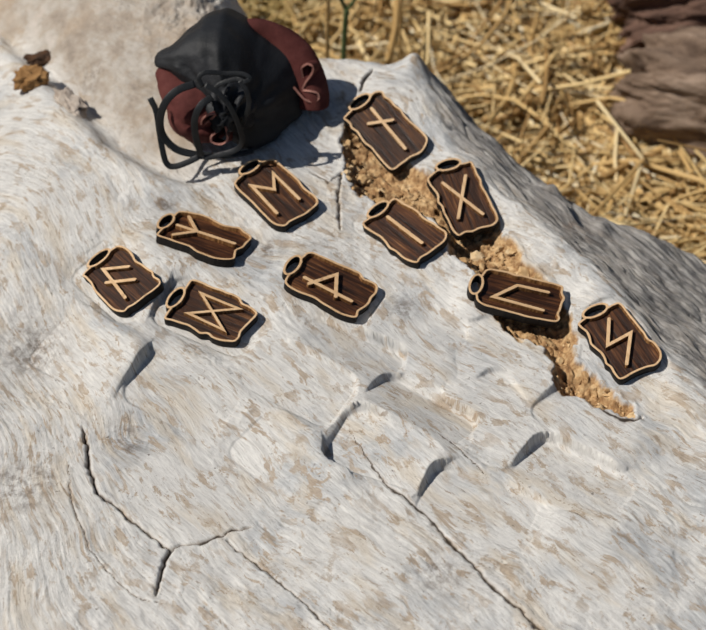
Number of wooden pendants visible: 10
